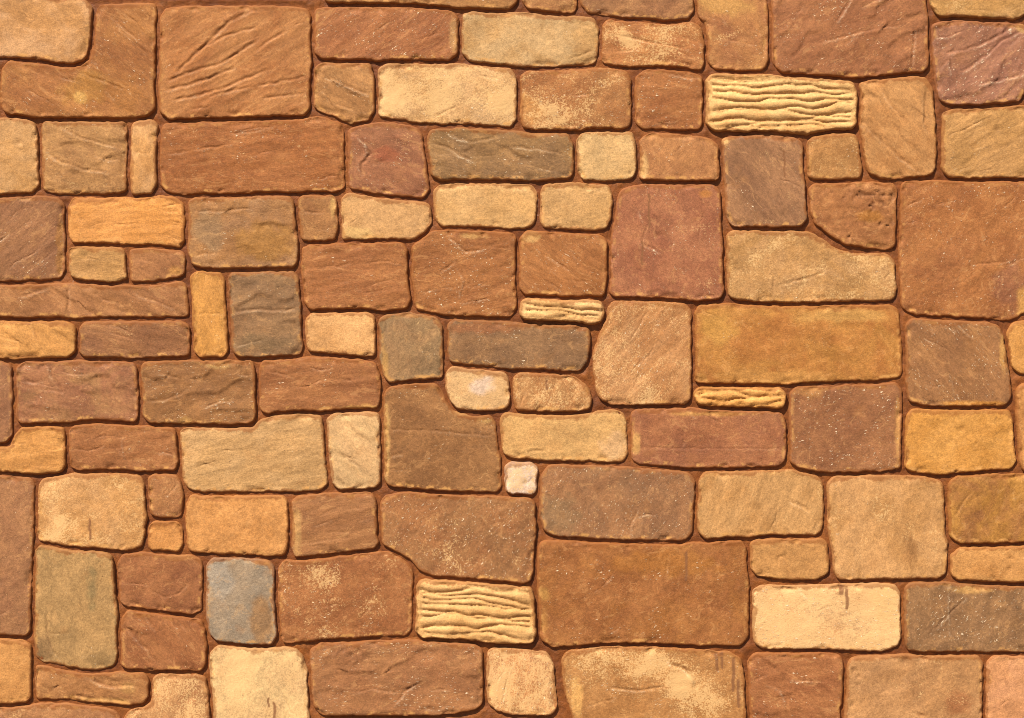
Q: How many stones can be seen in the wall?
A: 110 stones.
